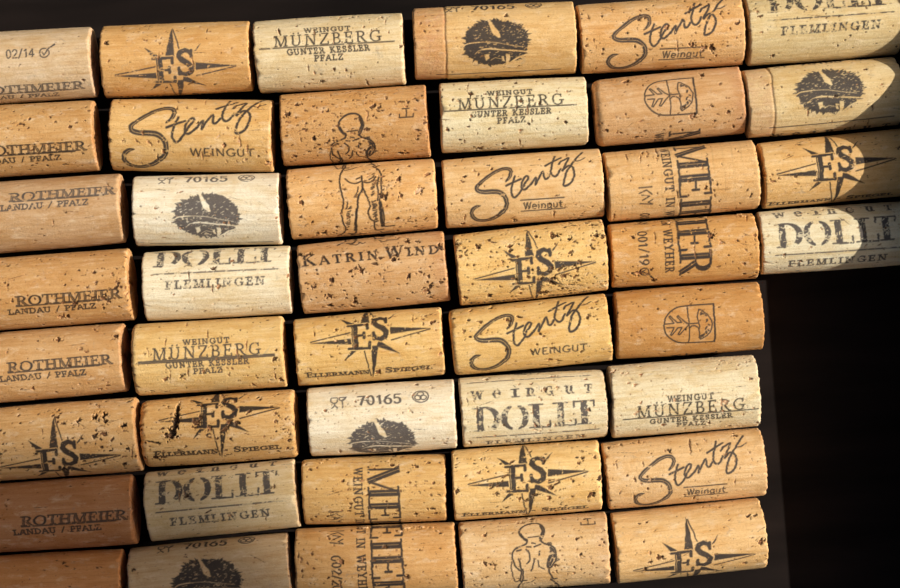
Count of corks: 44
